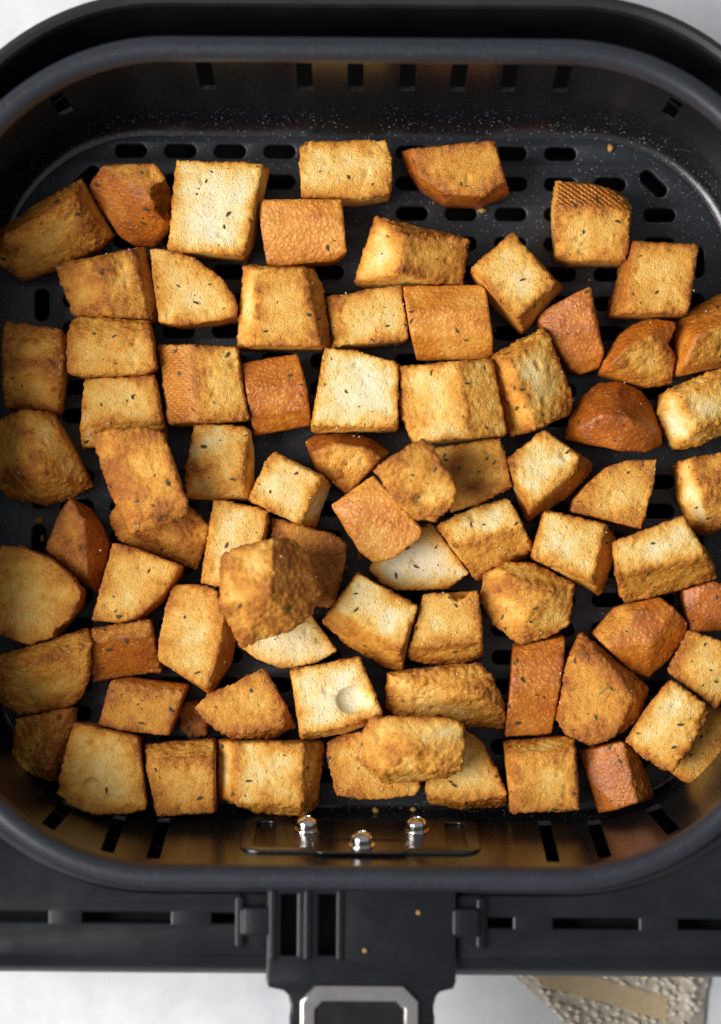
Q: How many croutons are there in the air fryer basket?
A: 78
